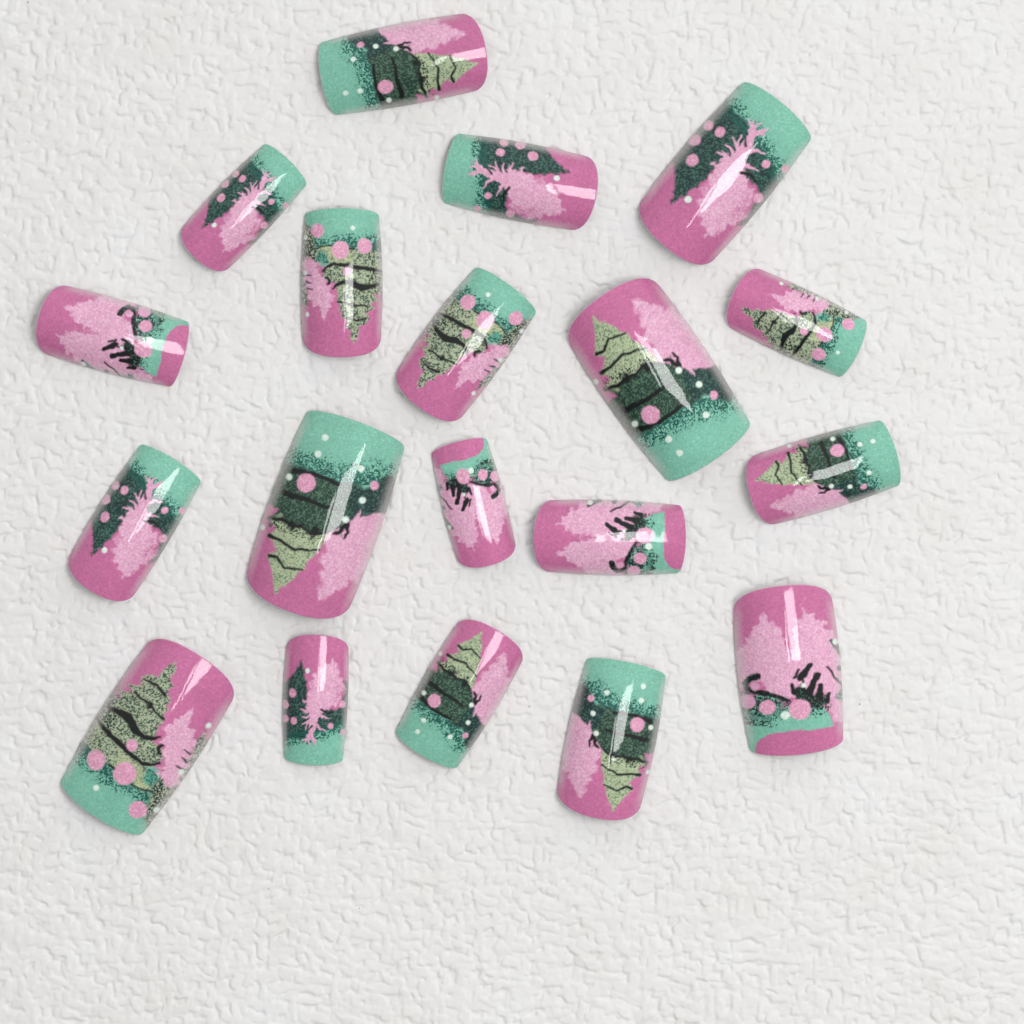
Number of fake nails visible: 19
